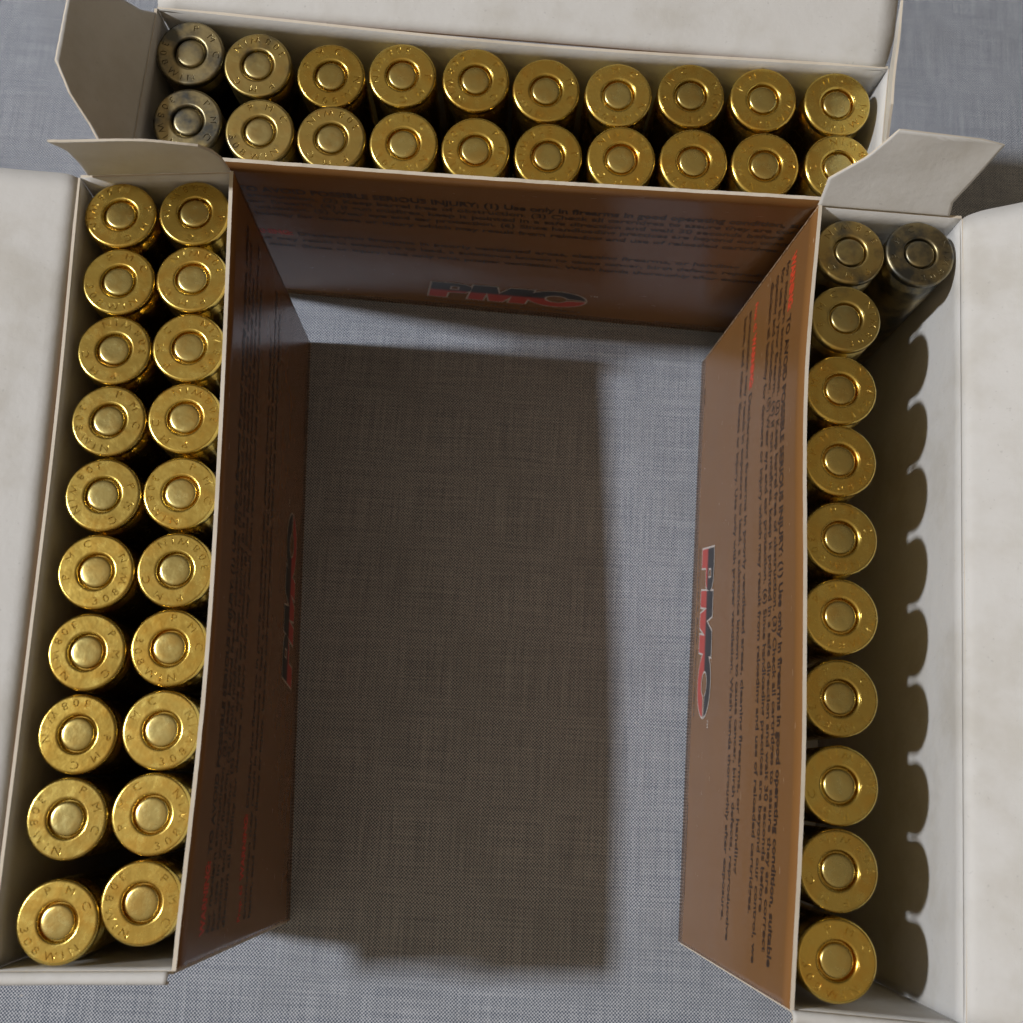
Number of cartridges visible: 51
